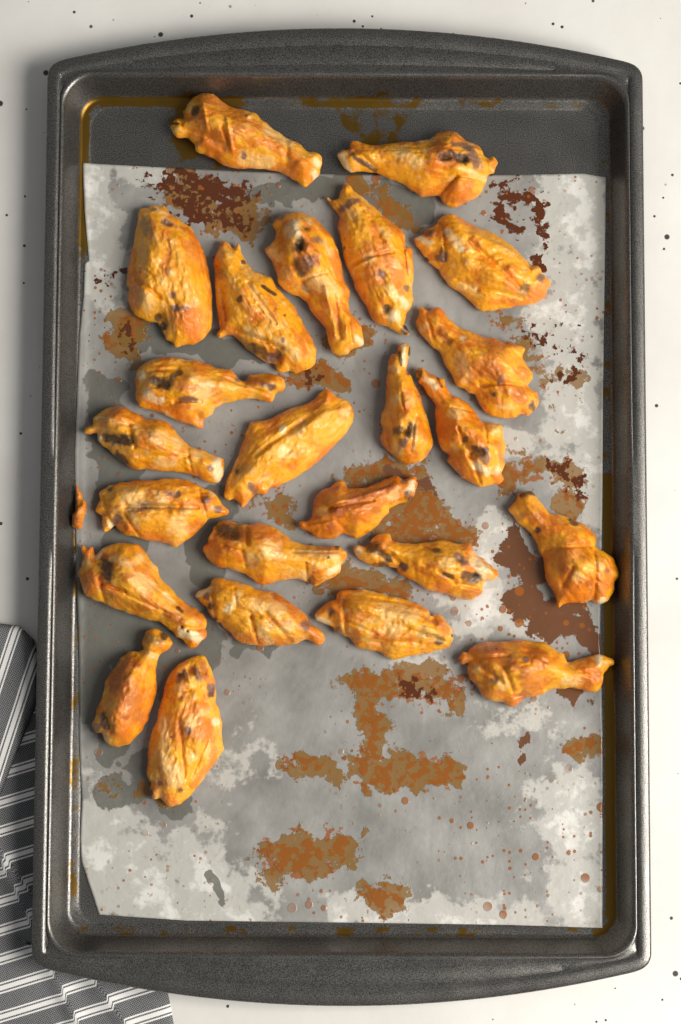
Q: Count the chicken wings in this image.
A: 24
